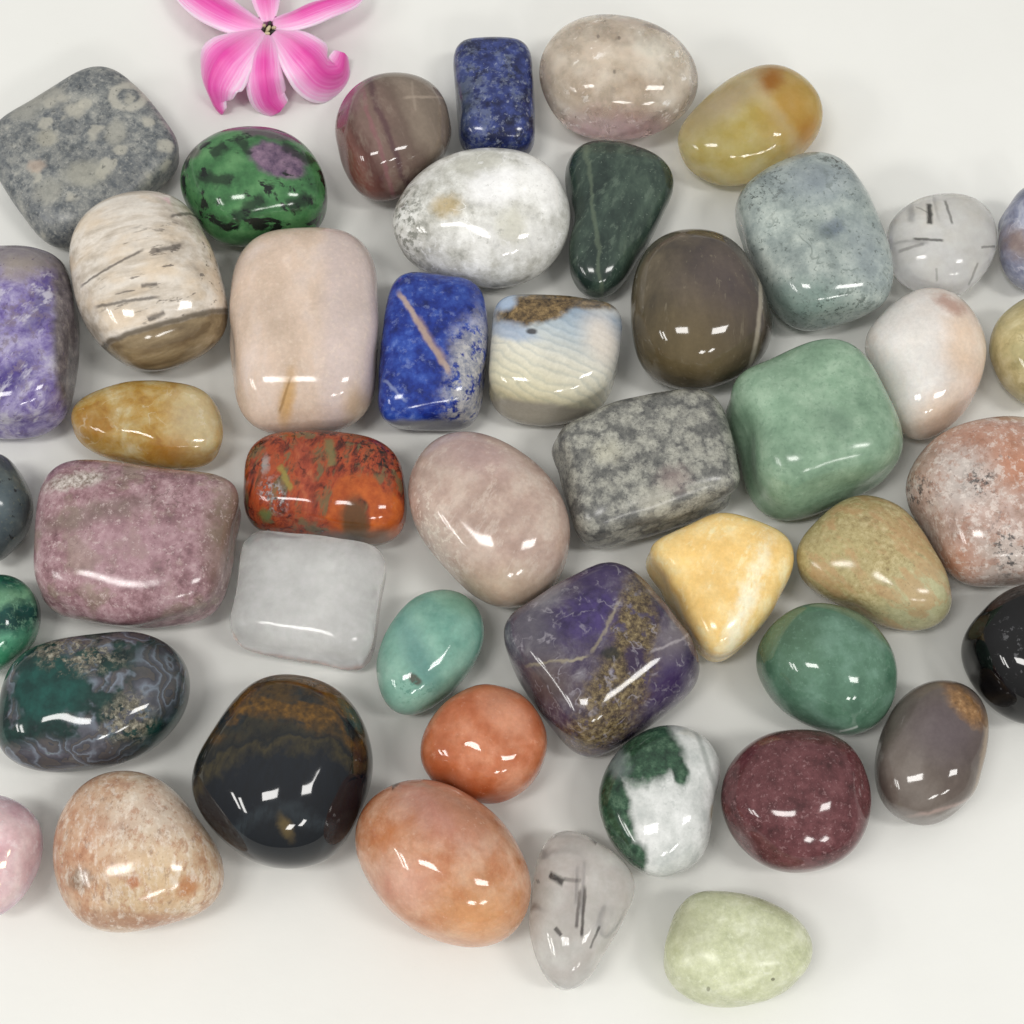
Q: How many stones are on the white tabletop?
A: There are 46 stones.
